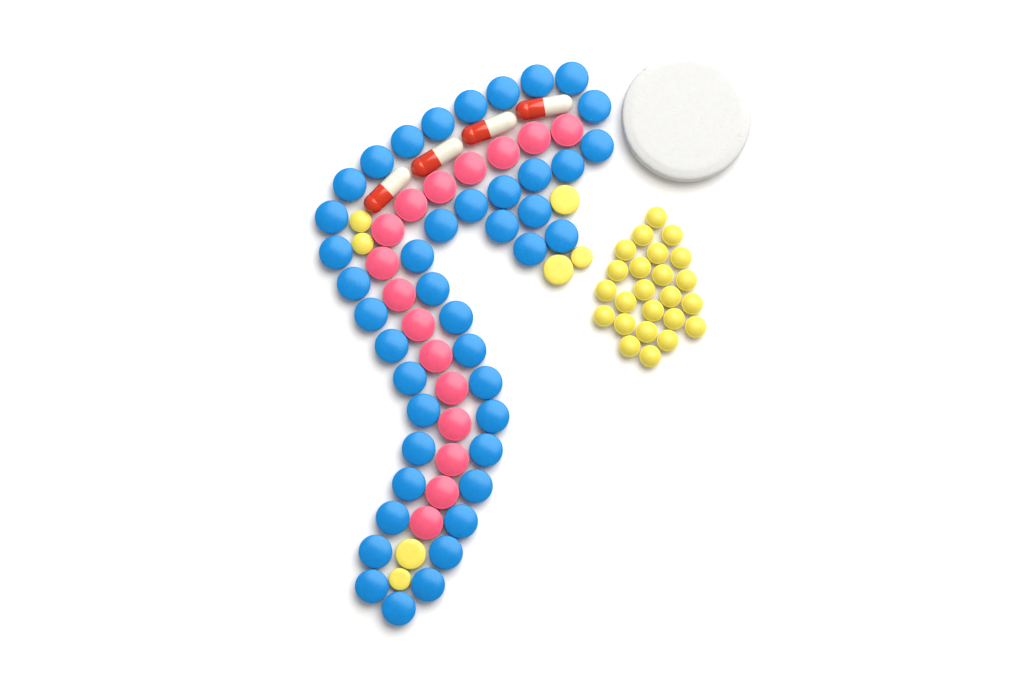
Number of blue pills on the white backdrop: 43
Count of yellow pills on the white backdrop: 31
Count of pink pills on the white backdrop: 16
